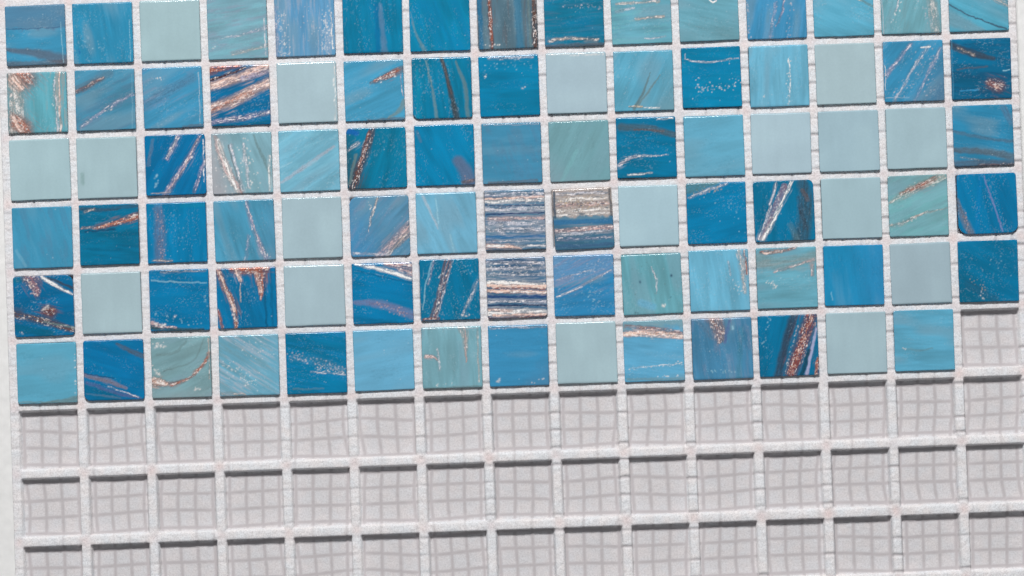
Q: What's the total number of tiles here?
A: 89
